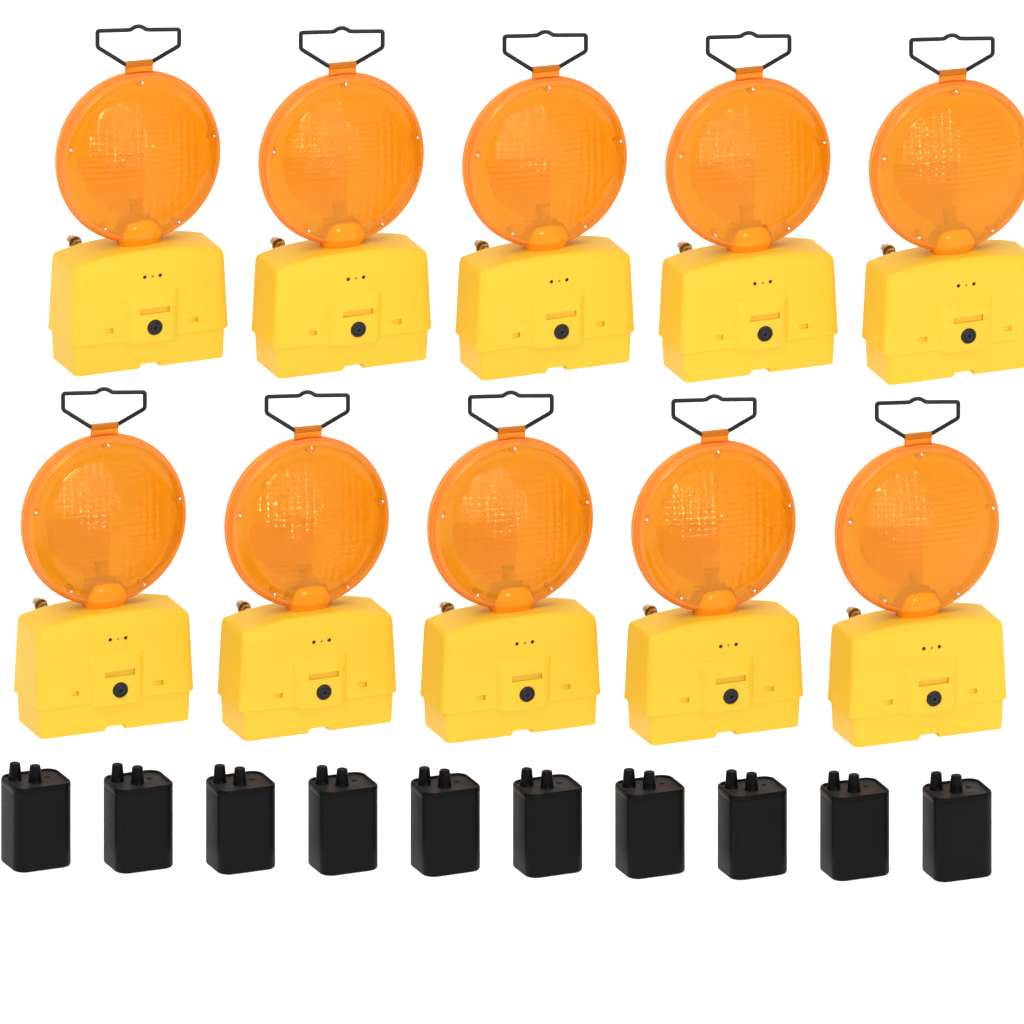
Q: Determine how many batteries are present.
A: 10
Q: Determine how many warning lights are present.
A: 10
